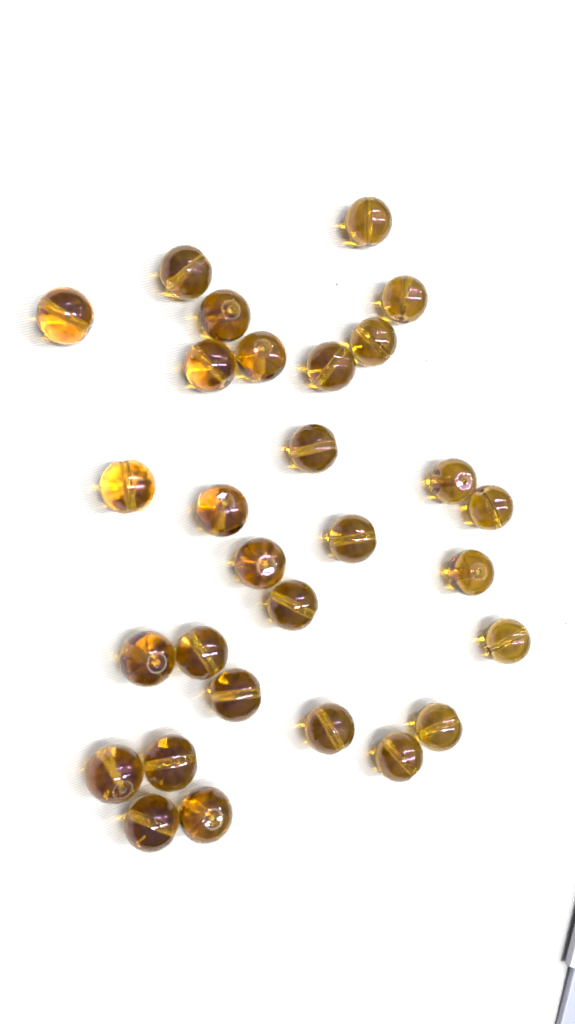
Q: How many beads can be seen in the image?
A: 29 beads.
